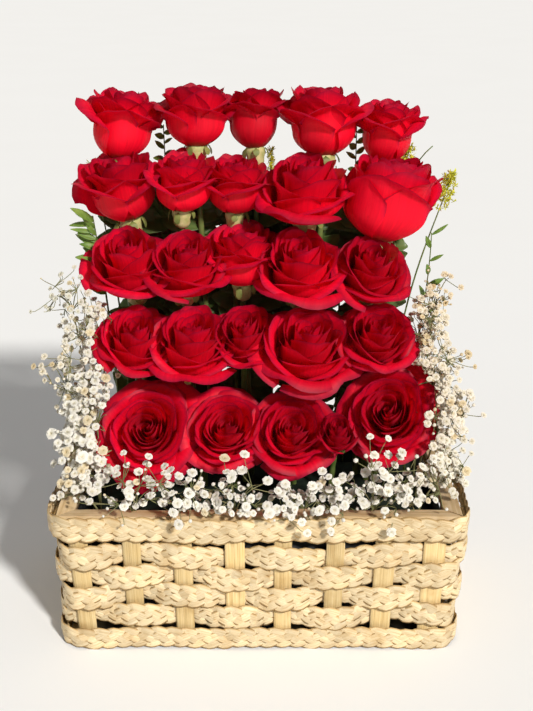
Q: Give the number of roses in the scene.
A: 25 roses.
